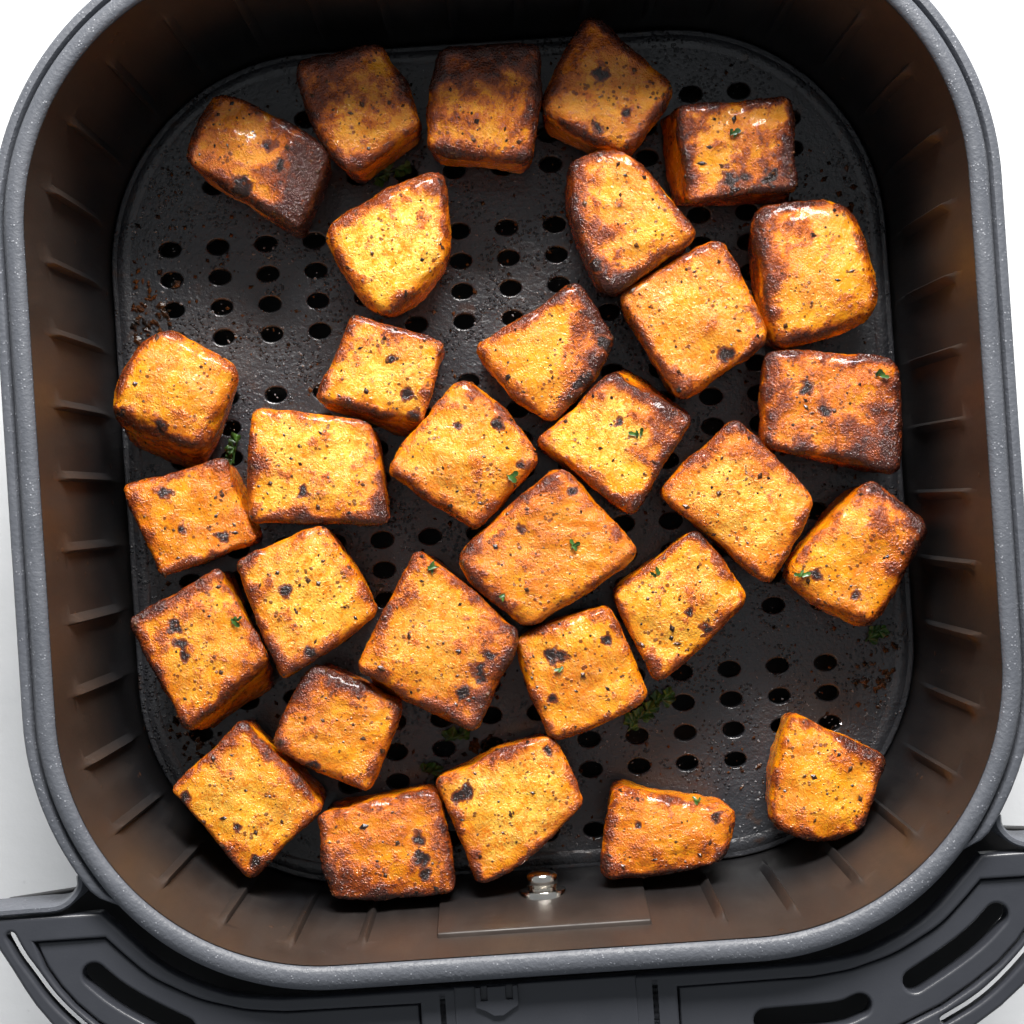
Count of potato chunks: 31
